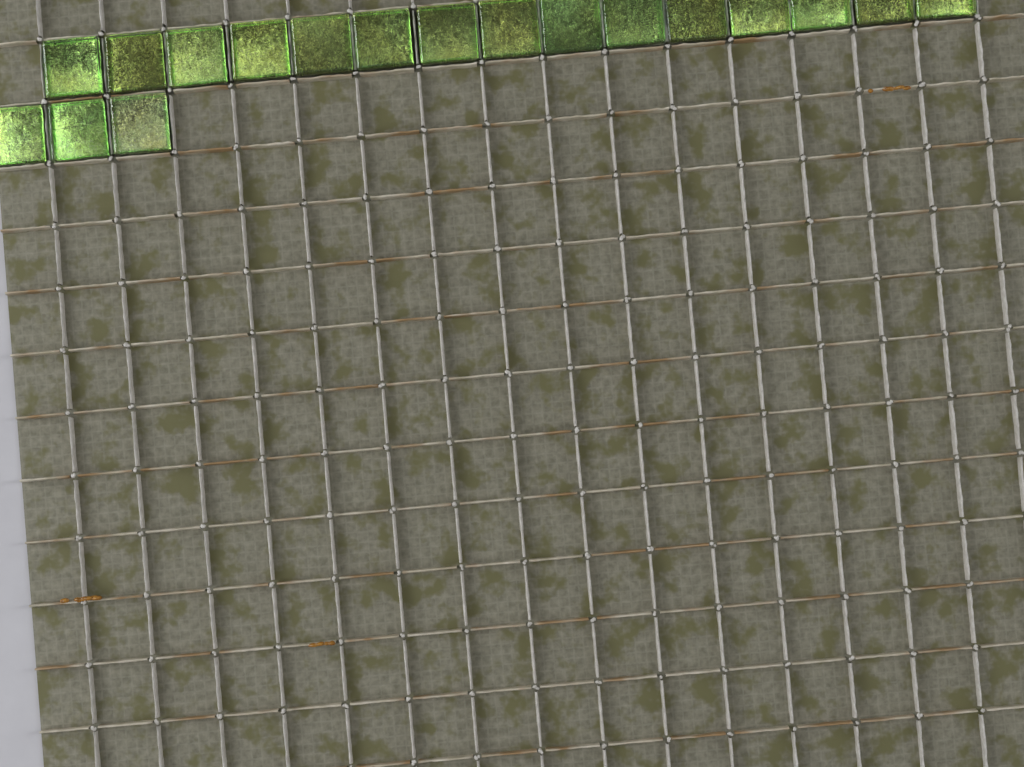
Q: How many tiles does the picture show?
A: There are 18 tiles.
